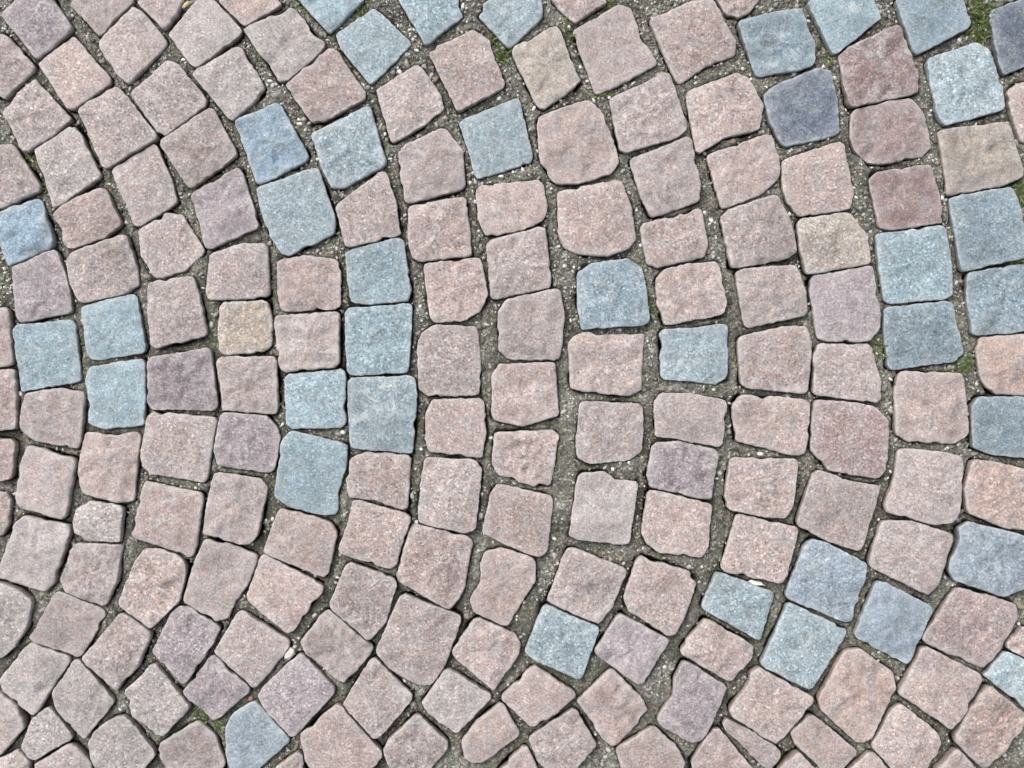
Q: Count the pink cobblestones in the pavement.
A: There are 157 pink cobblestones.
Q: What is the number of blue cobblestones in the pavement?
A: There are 38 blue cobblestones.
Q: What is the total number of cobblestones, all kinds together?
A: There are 195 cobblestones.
